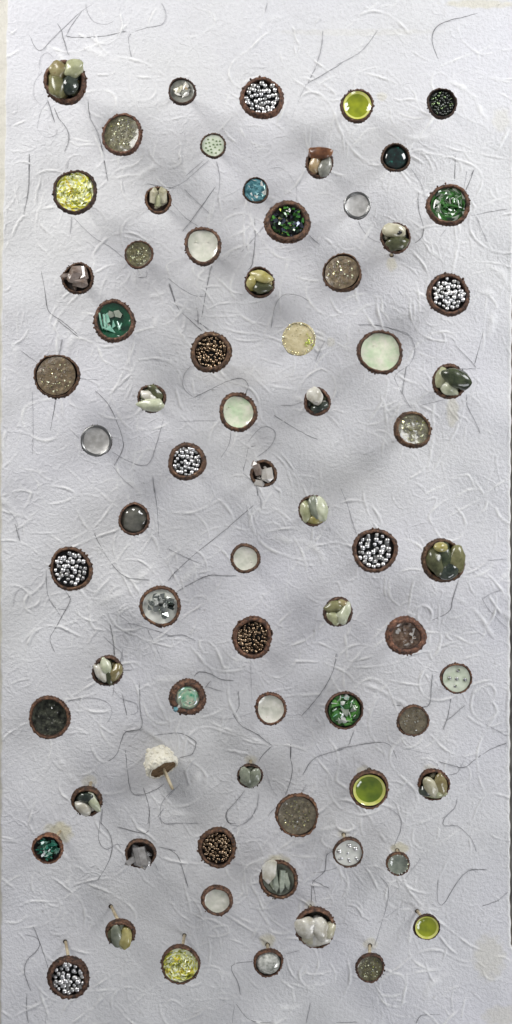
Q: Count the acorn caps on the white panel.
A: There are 72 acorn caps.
